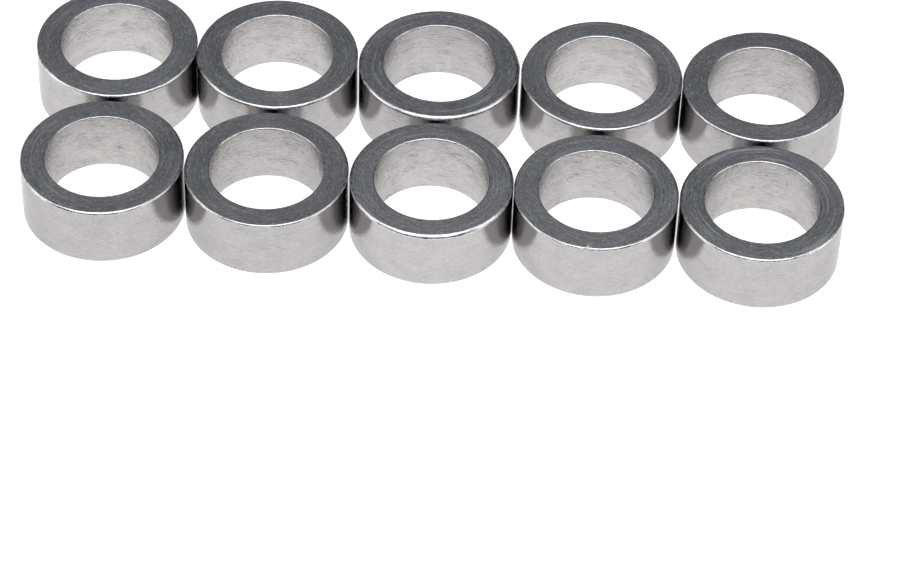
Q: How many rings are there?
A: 10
